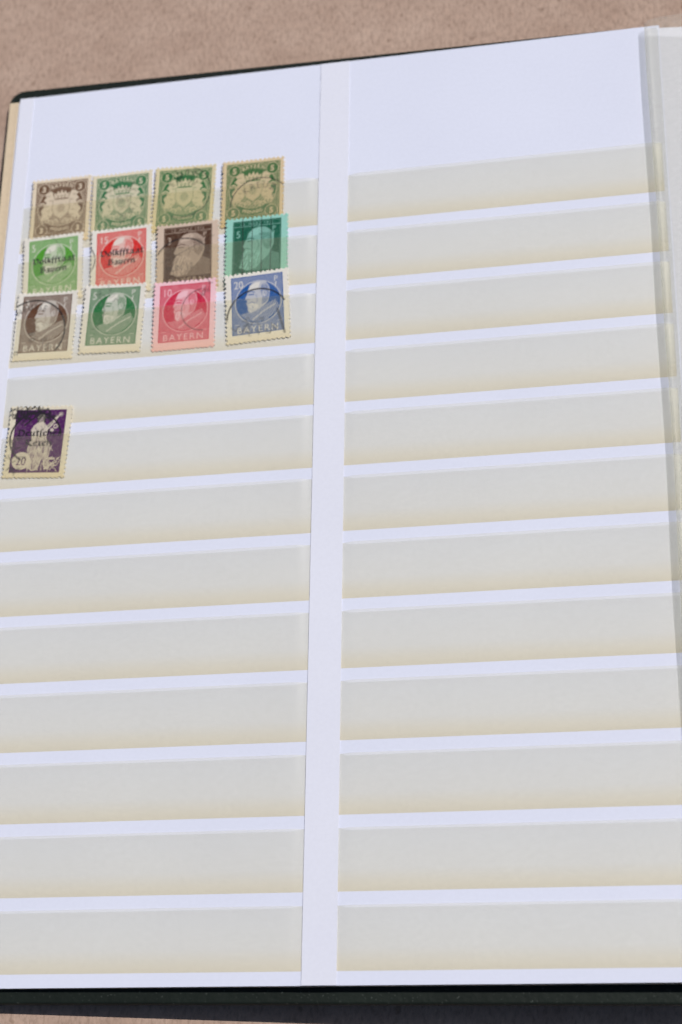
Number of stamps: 13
